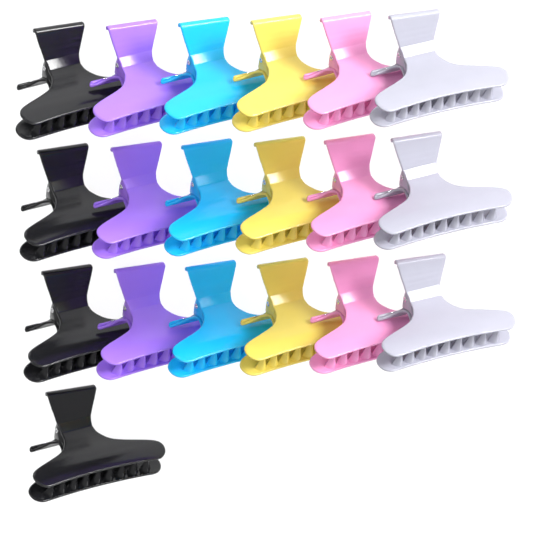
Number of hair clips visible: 19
